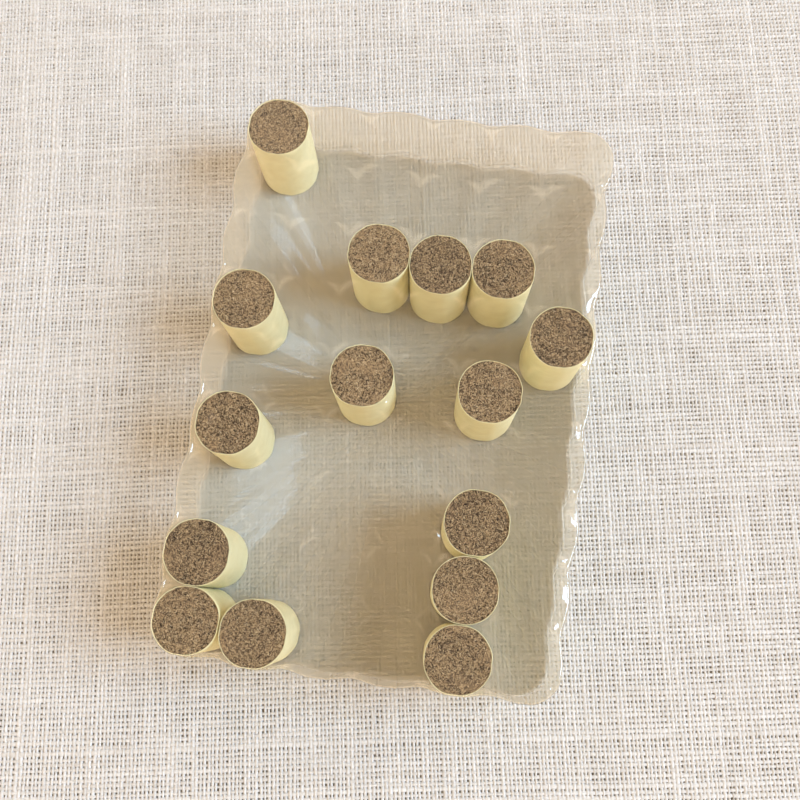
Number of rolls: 15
